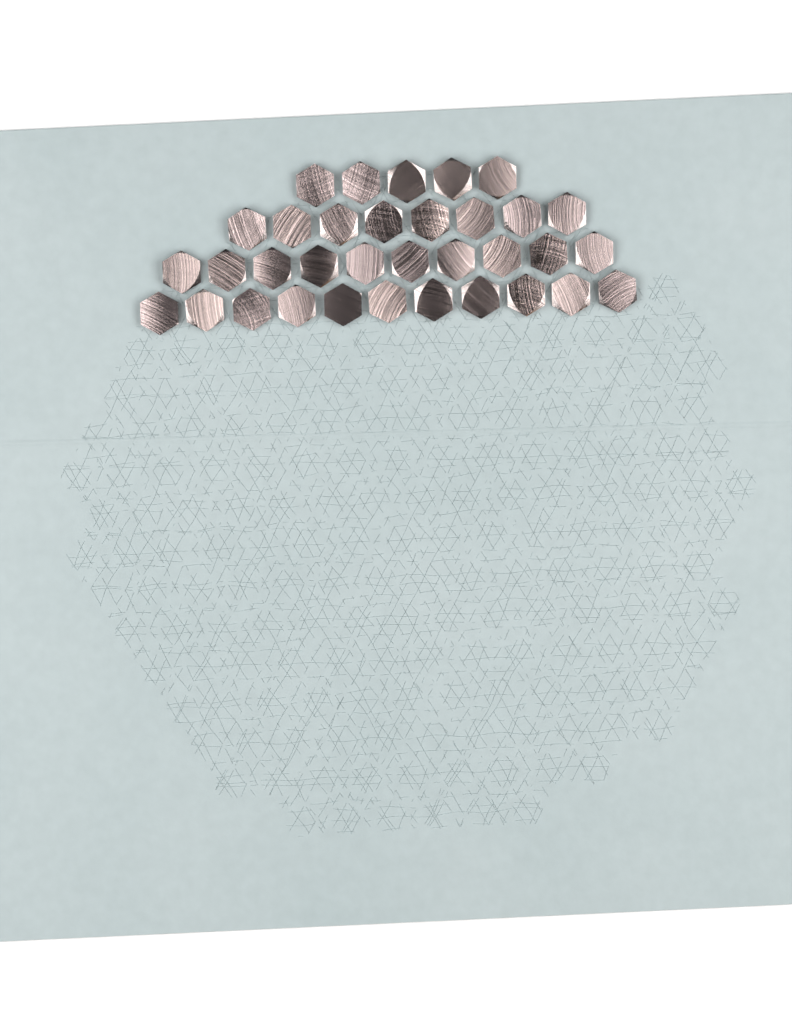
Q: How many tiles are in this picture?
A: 34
